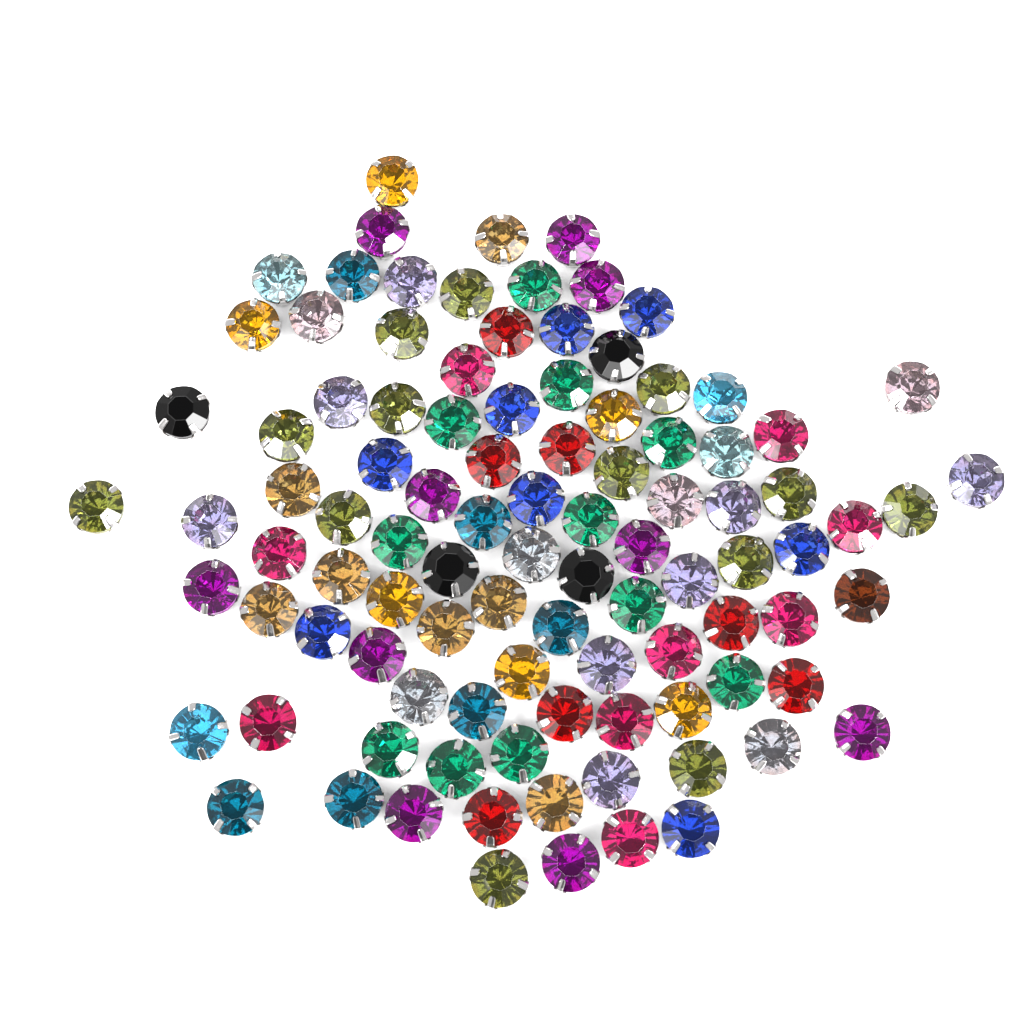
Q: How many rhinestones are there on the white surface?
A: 100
